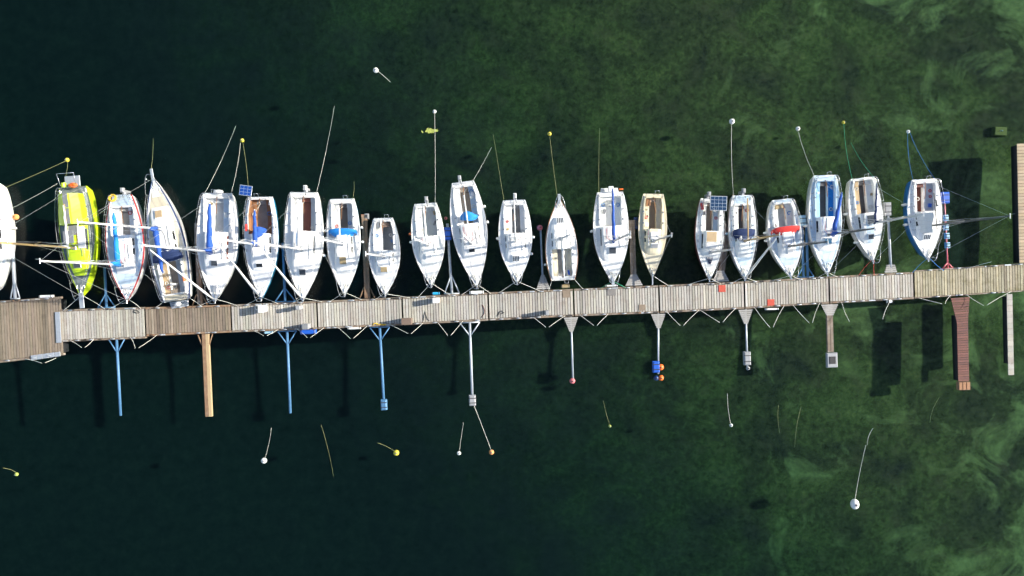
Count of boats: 21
